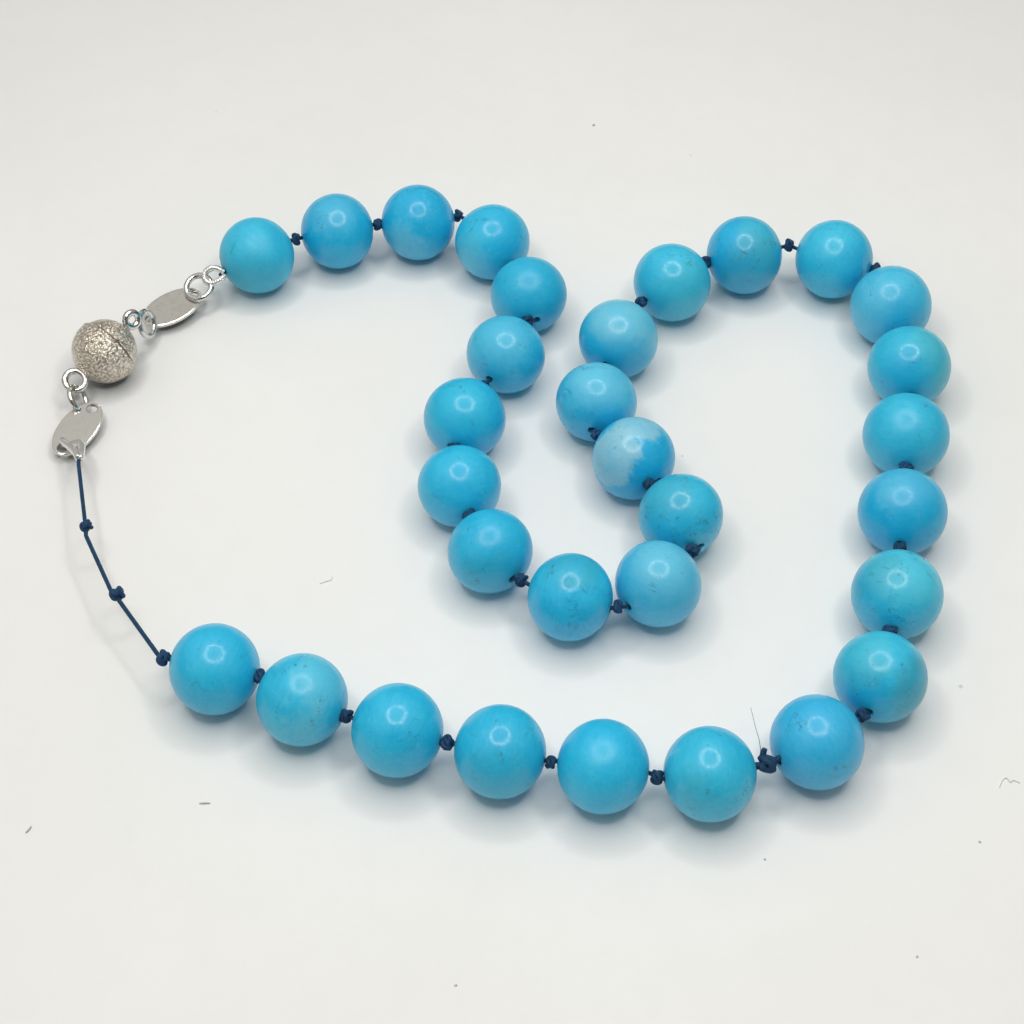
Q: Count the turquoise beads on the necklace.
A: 31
